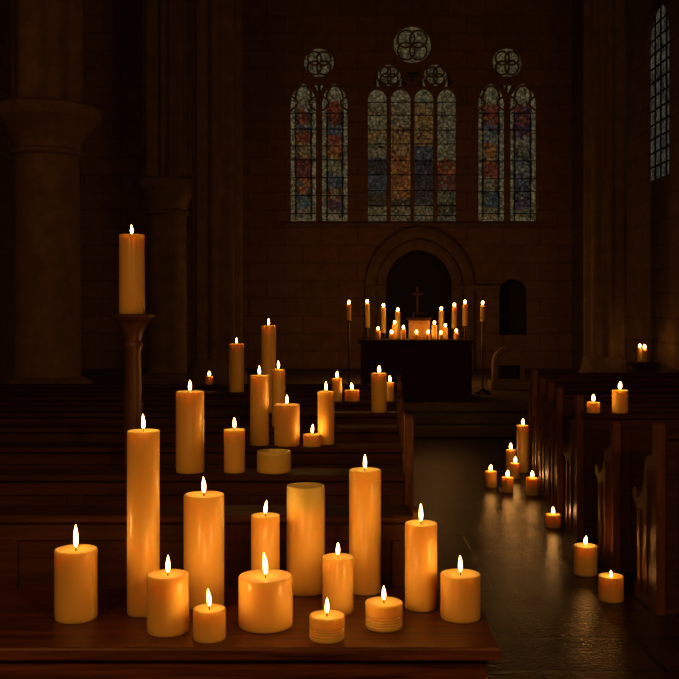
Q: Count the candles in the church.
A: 61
